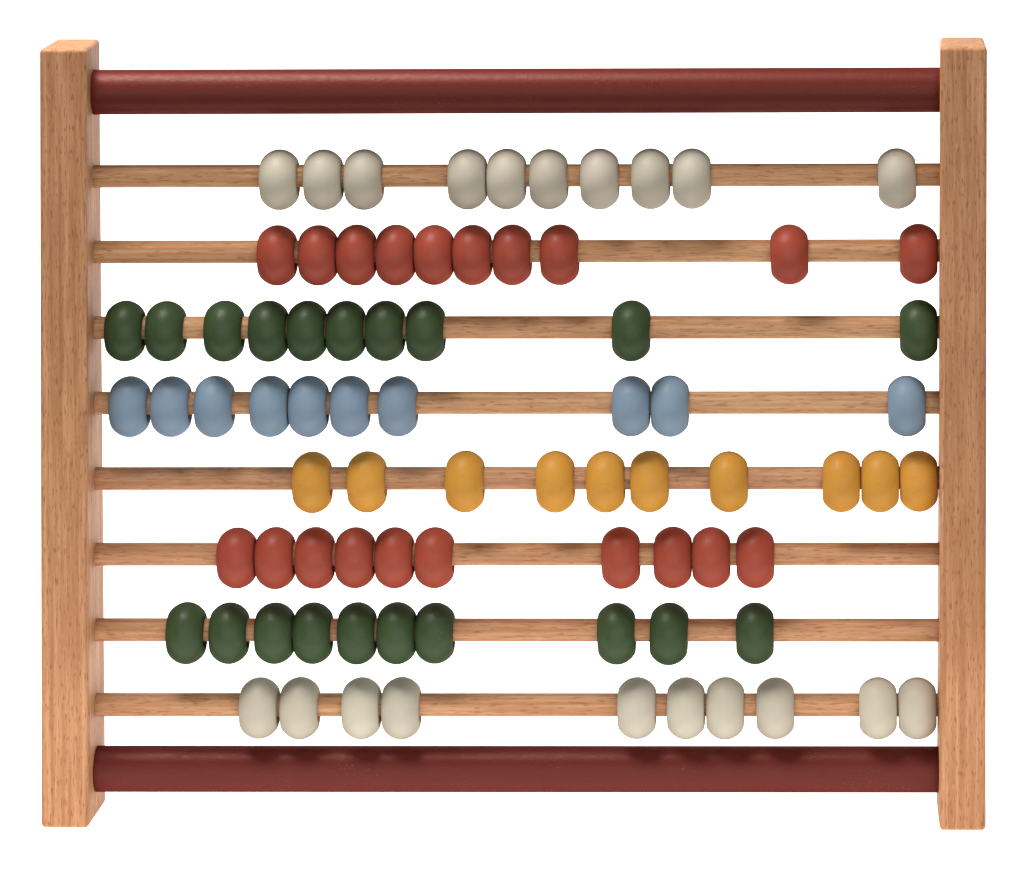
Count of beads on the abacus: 80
